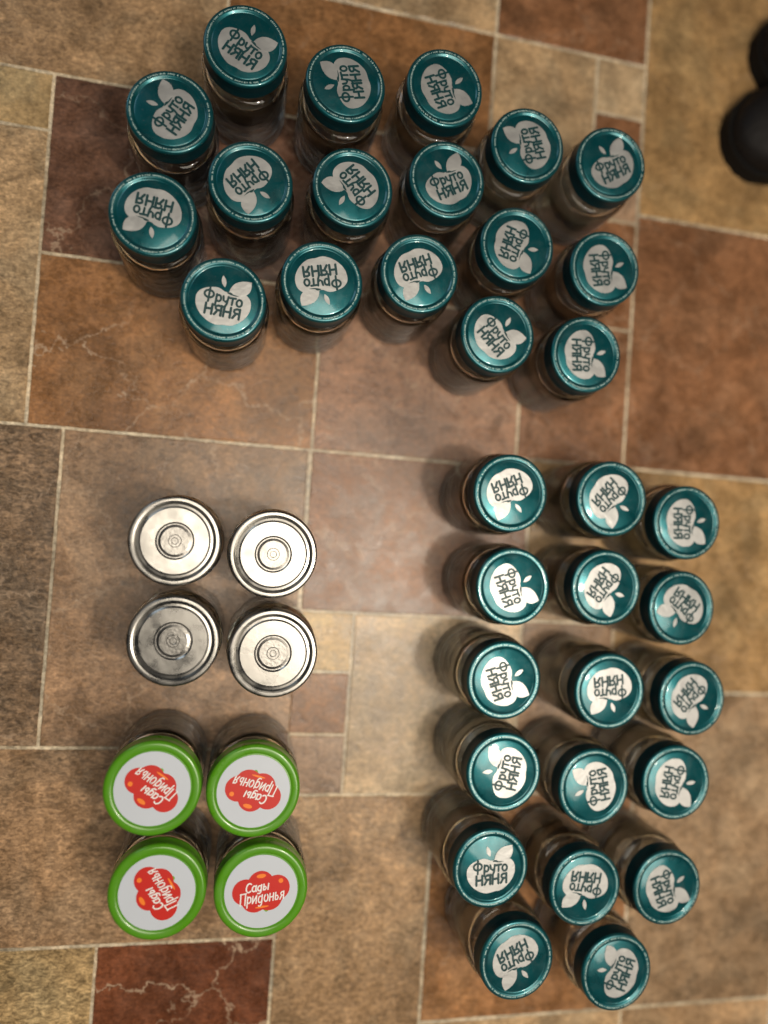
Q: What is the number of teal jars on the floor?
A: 34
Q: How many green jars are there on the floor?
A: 4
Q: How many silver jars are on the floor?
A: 4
